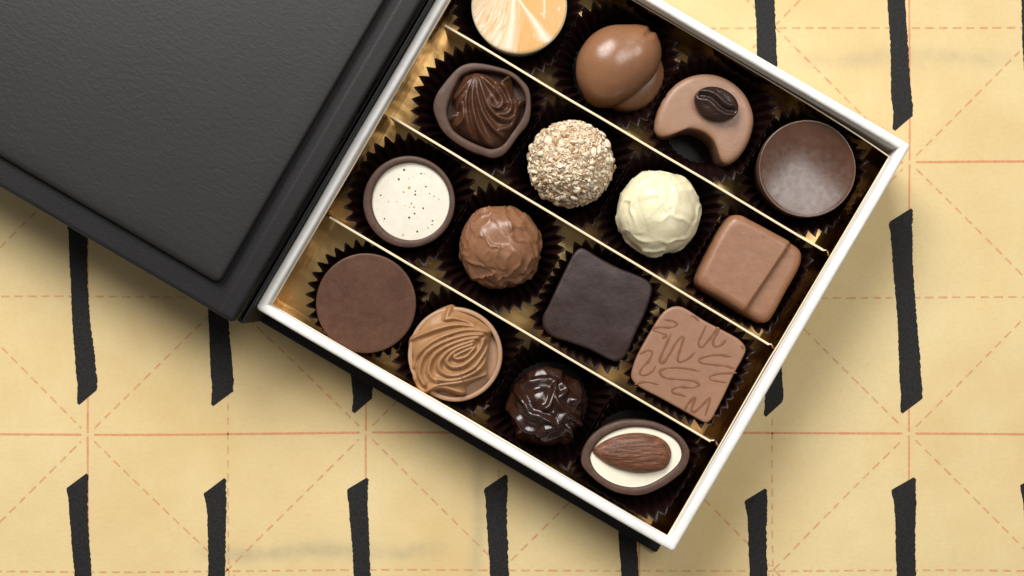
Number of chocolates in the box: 16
